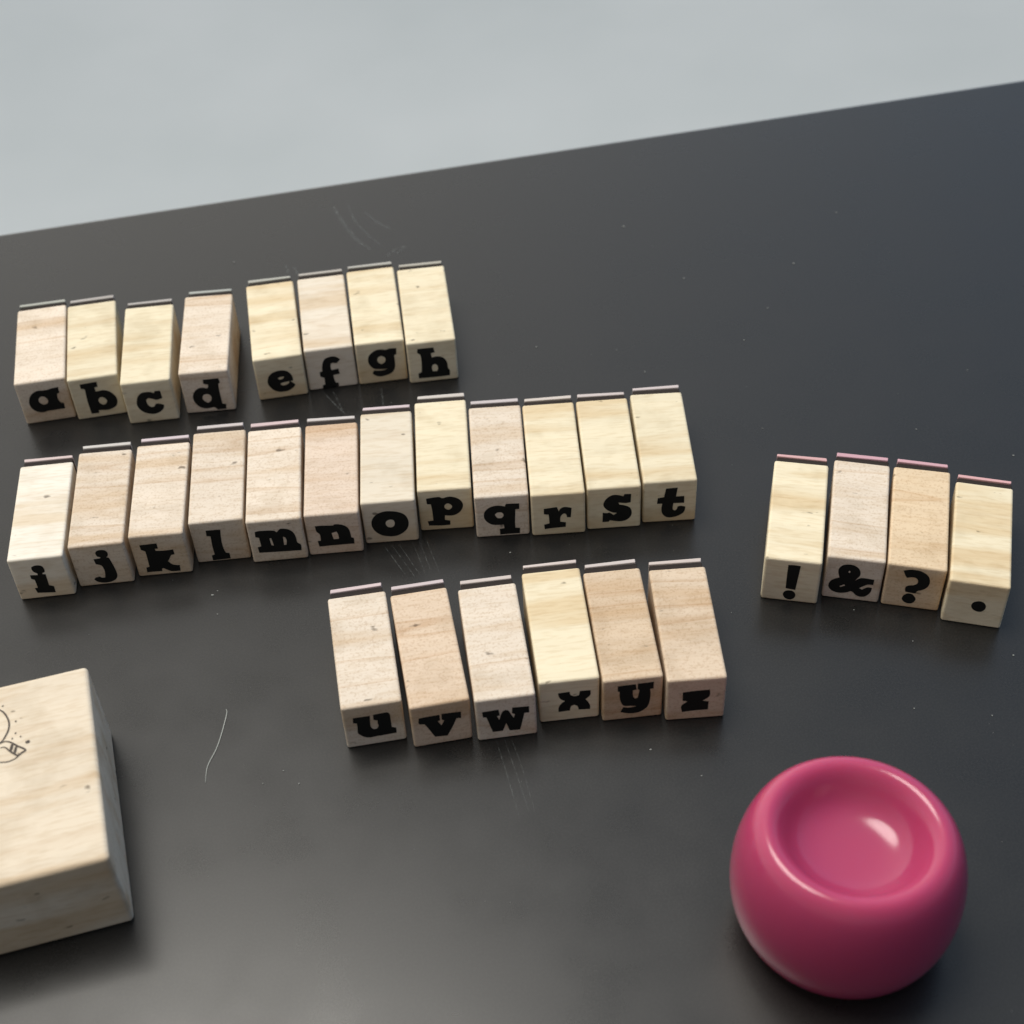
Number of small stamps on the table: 30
